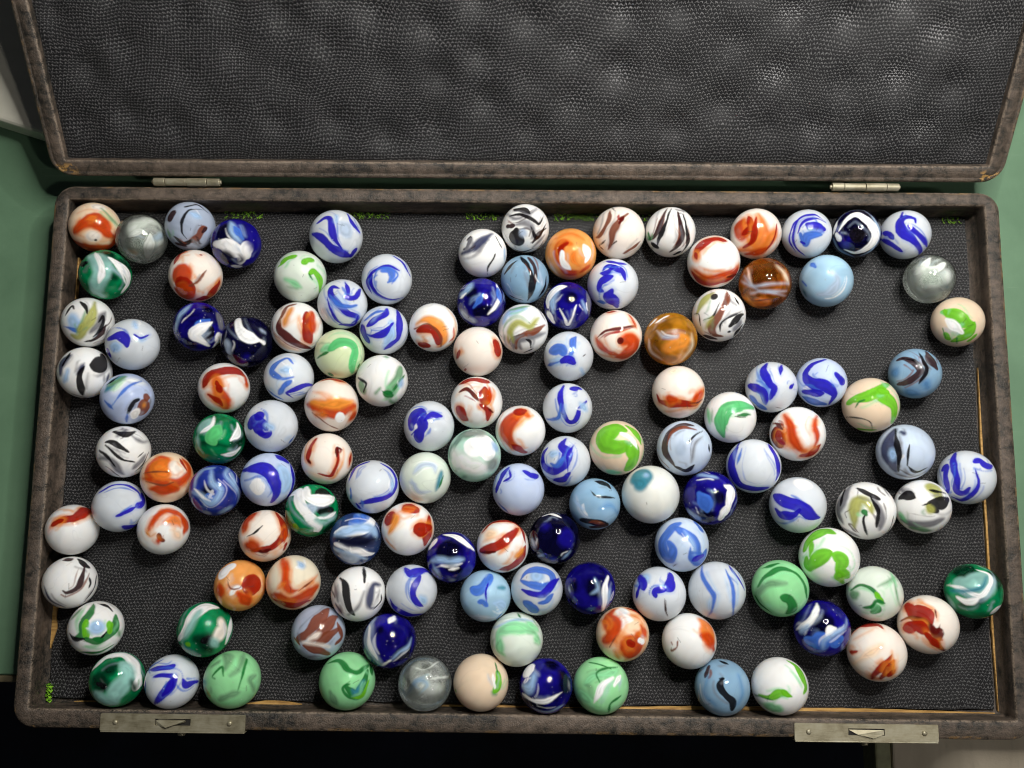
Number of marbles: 127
